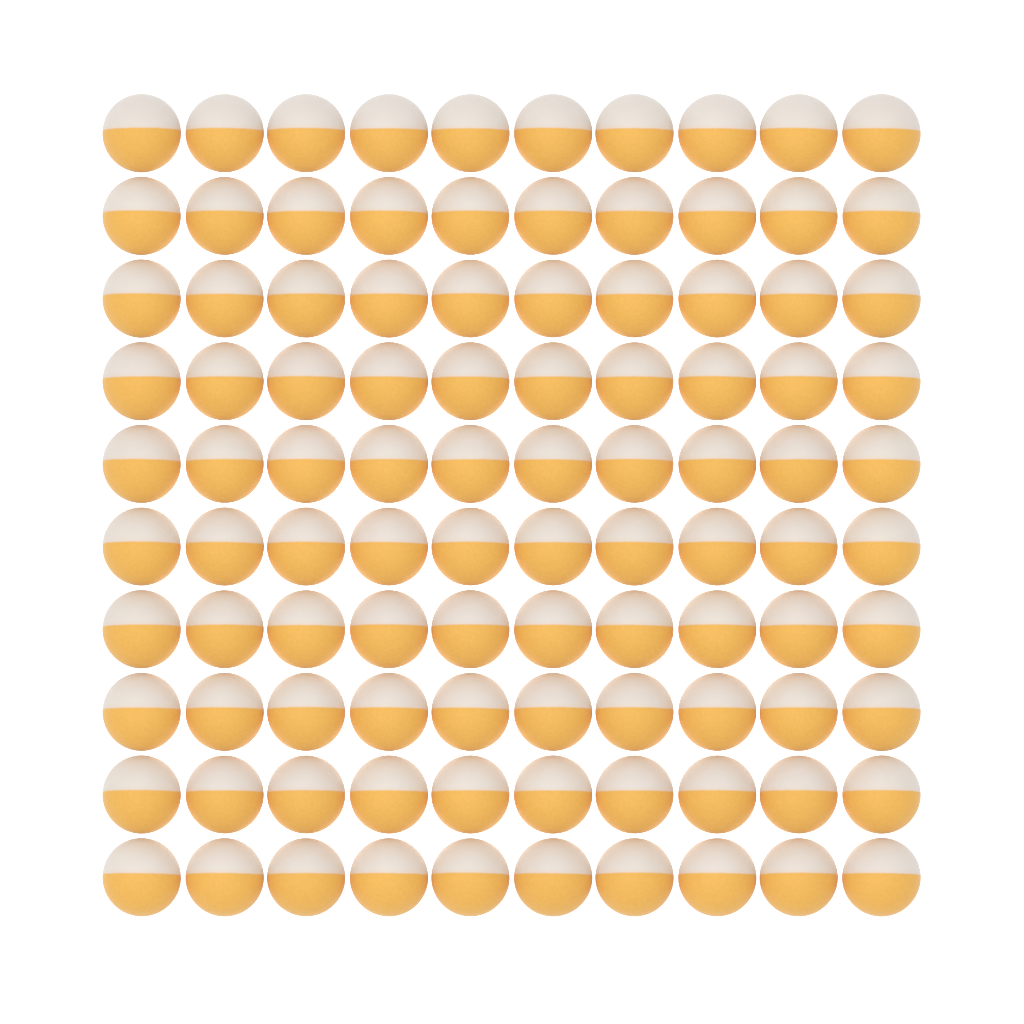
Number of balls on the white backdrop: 100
